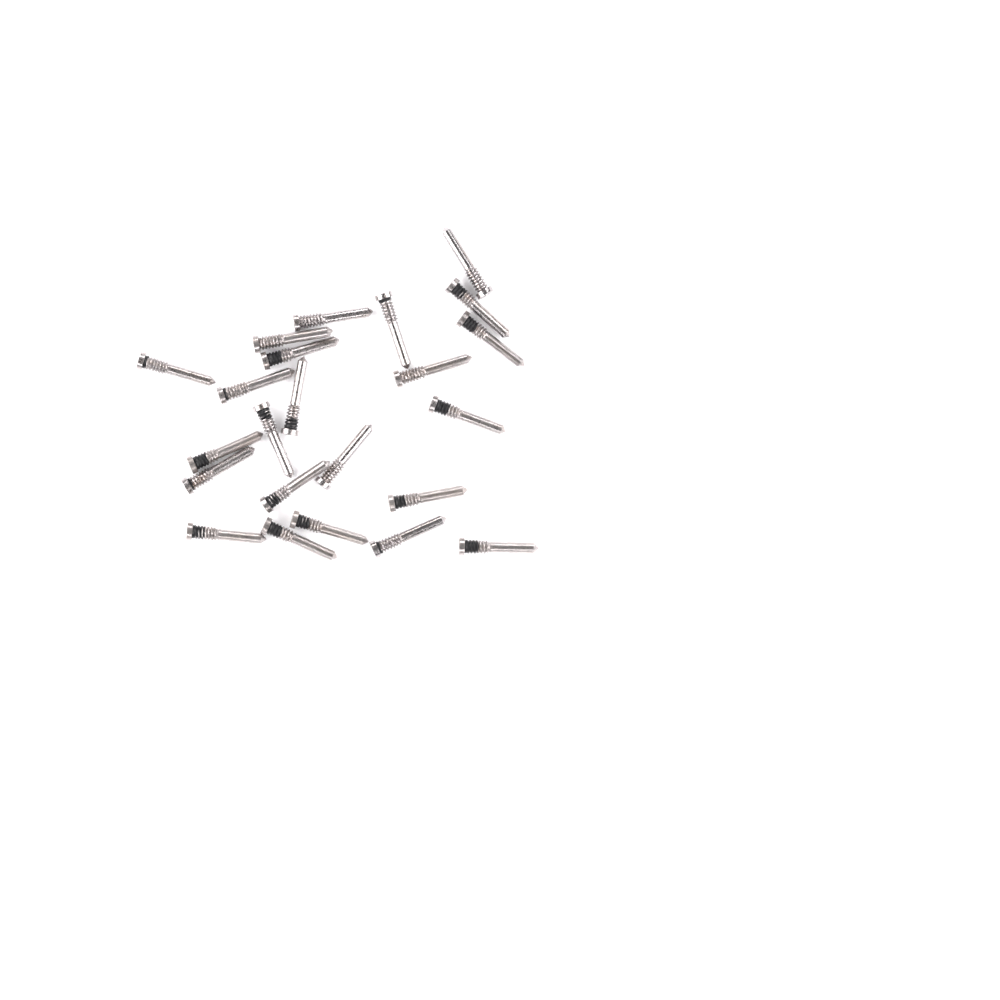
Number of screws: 23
